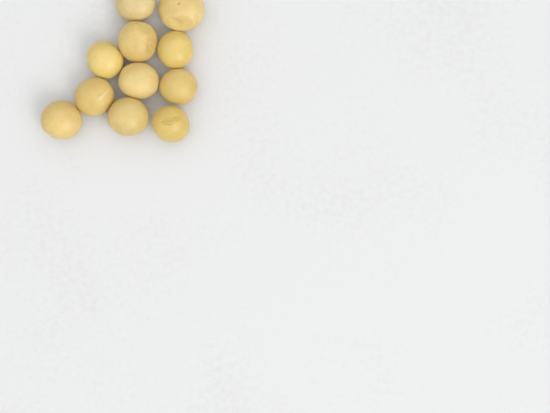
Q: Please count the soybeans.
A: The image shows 11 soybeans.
